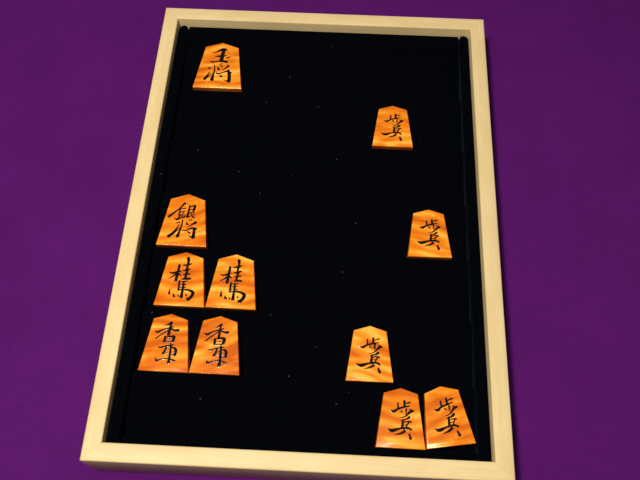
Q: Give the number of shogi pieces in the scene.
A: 11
